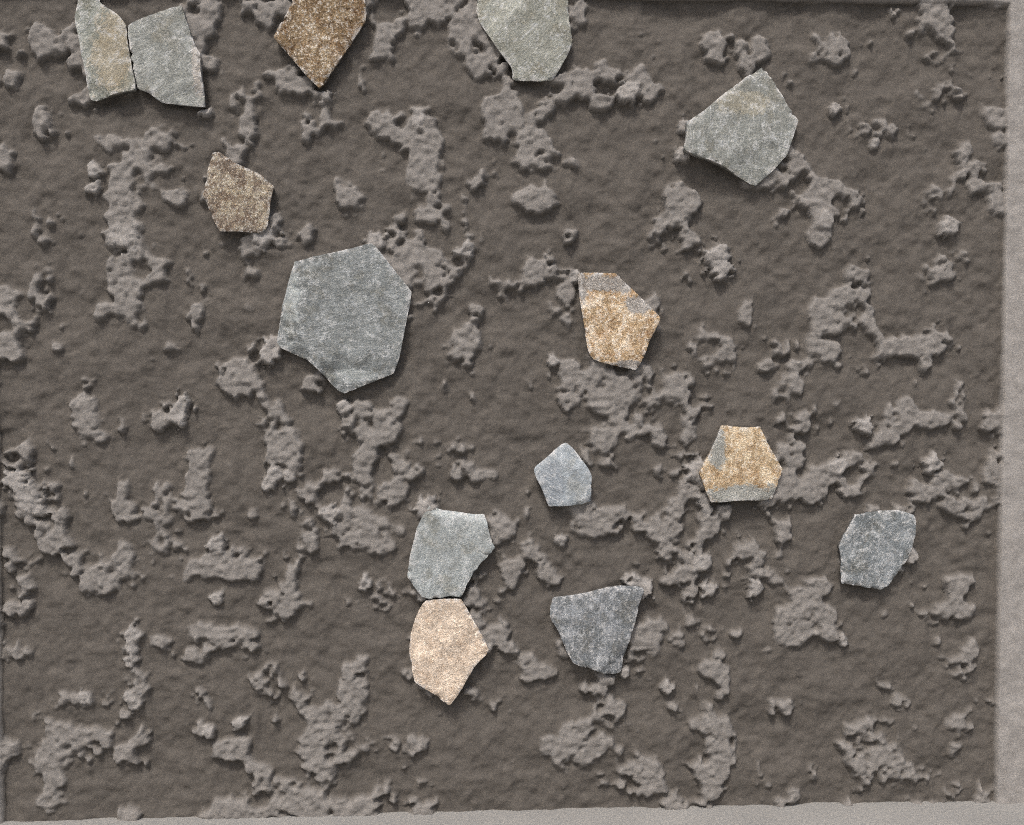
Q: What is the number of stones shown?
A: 14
